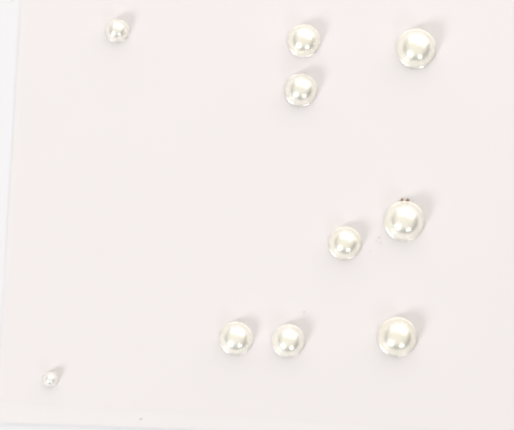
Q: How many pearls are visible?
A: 10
